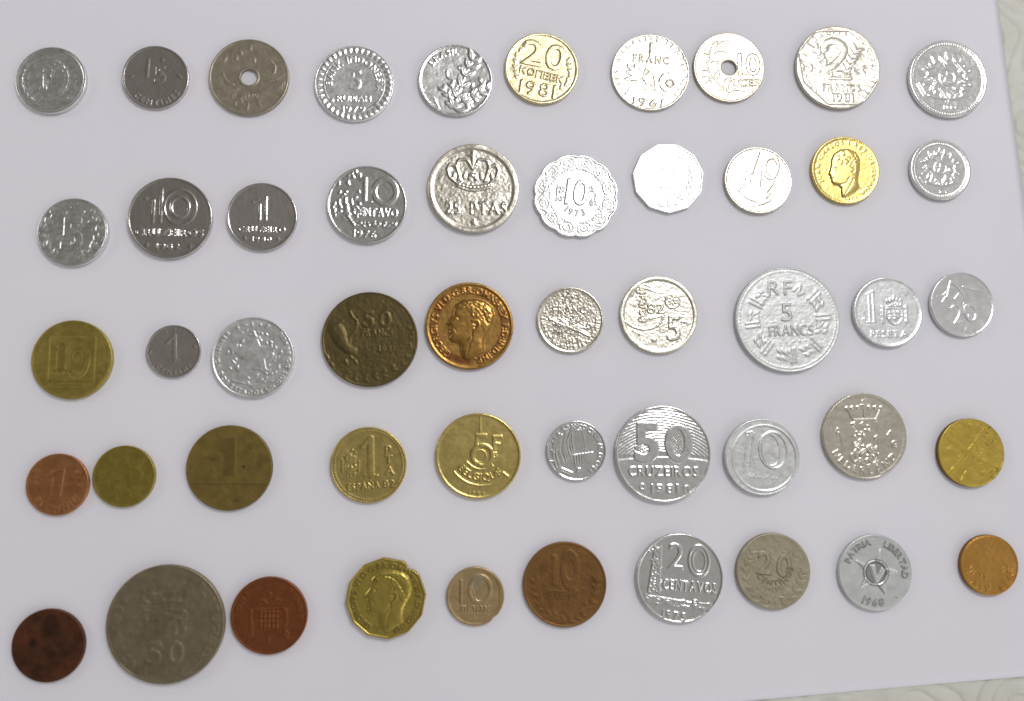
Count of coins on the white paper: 50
